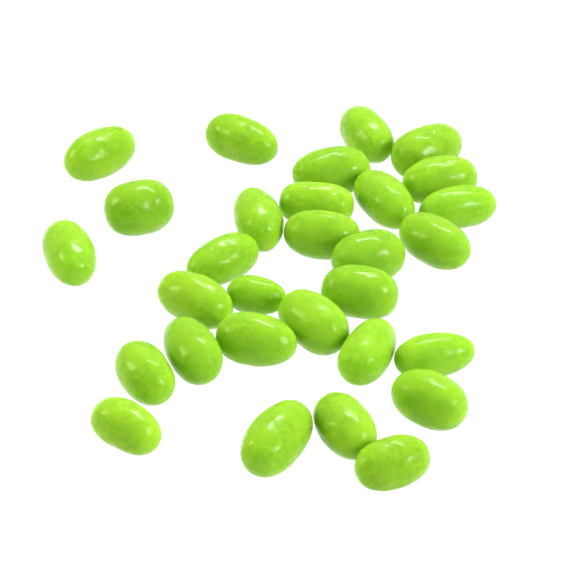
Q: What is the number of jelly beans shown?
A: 30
